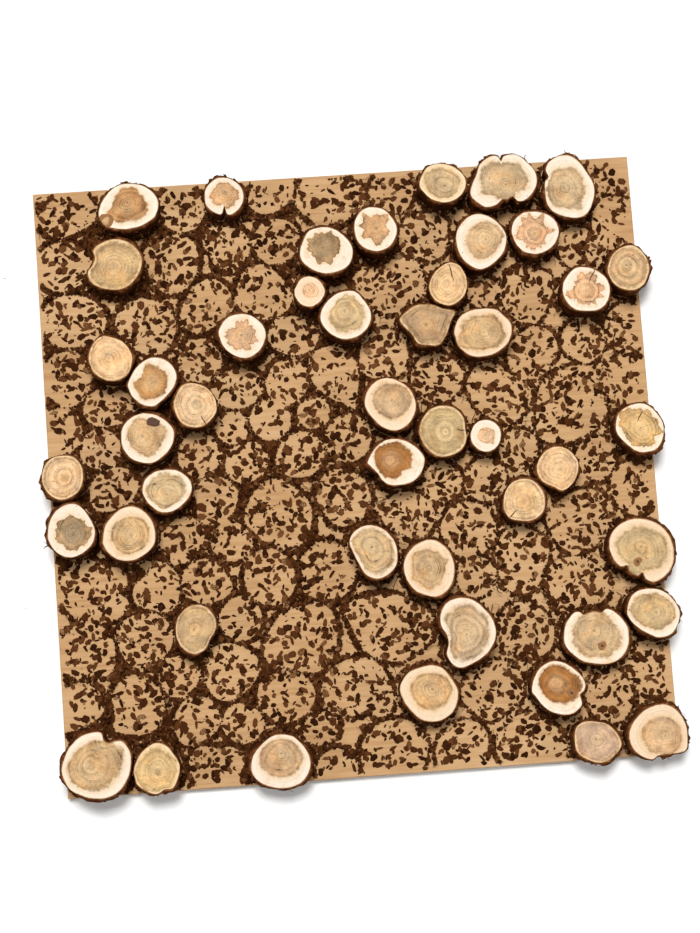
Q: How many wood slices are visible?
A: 47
